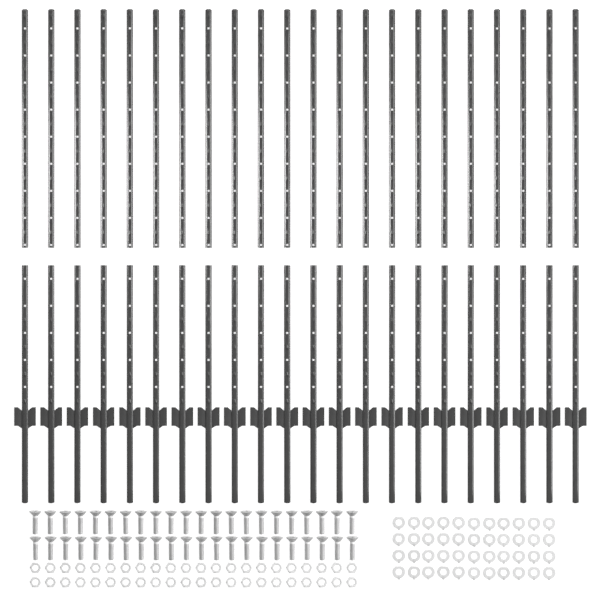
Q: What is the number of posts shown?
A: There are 44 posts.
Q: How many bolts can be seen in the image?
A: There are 44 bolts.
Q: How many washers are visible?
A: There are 44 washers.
